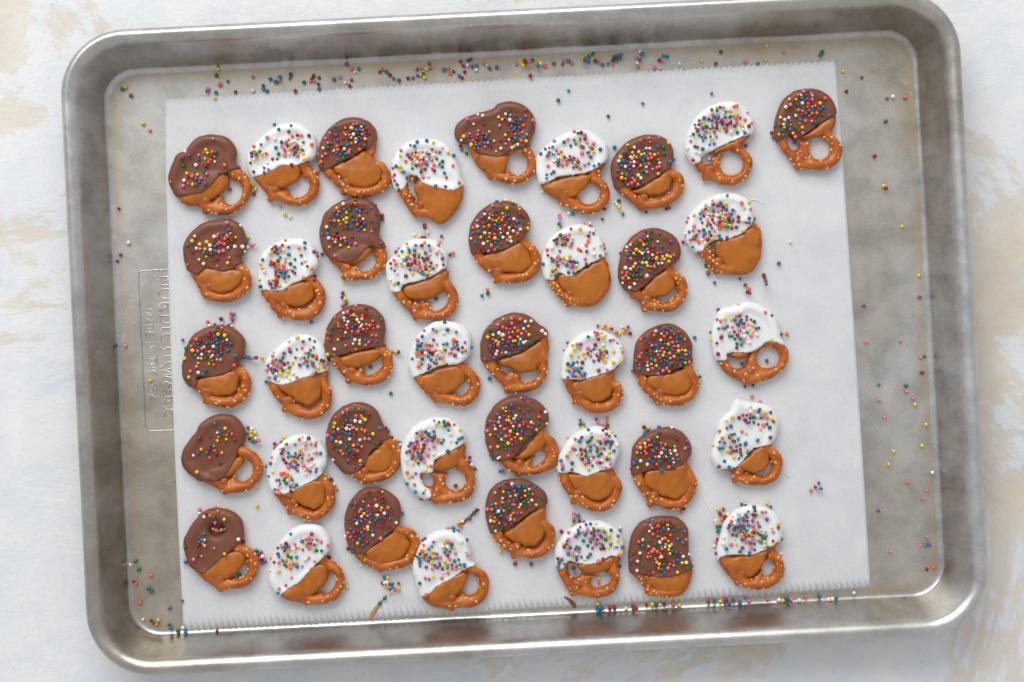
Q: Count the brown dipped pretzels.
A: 21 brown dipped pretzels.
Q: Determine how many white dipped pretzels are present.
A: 20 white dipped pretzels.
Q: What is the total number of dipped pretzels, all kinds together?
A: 41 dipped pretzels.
